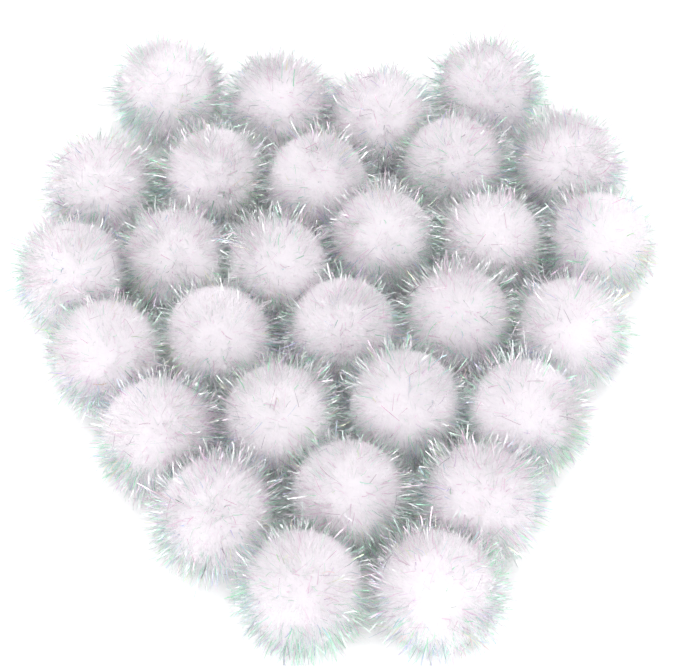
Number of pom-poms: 29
